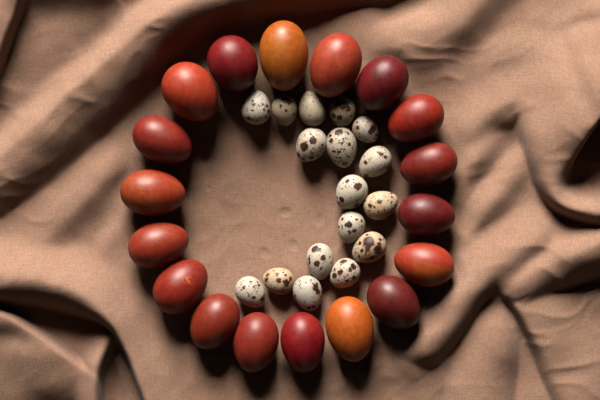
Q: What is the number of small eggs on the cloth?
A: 17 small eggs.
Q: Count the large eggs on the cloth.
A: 18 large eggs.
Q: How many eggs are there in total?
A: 35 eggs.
